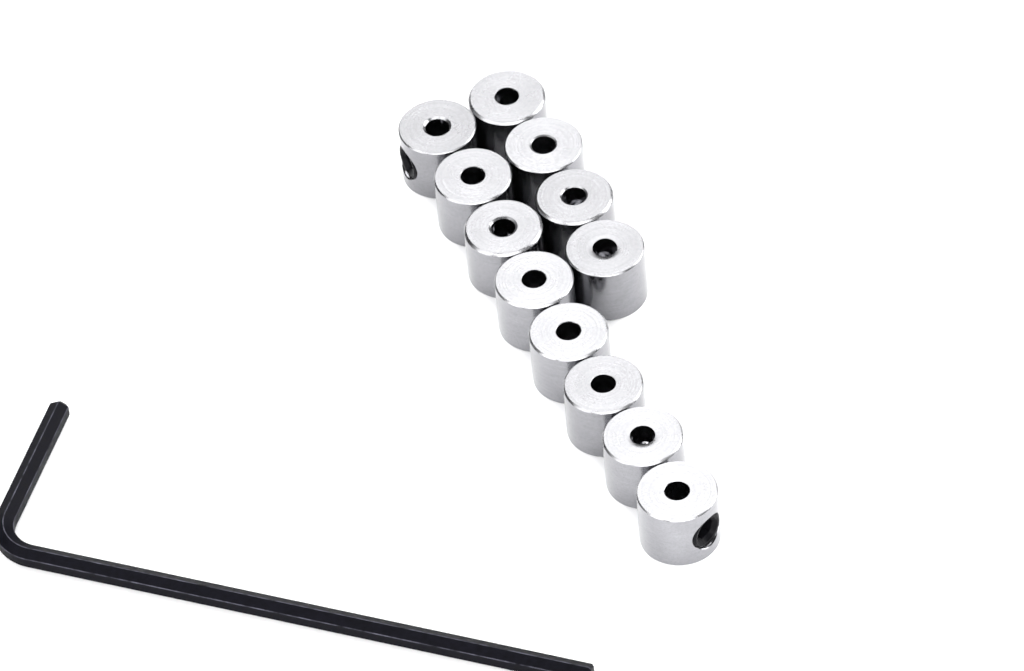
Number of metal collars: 12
